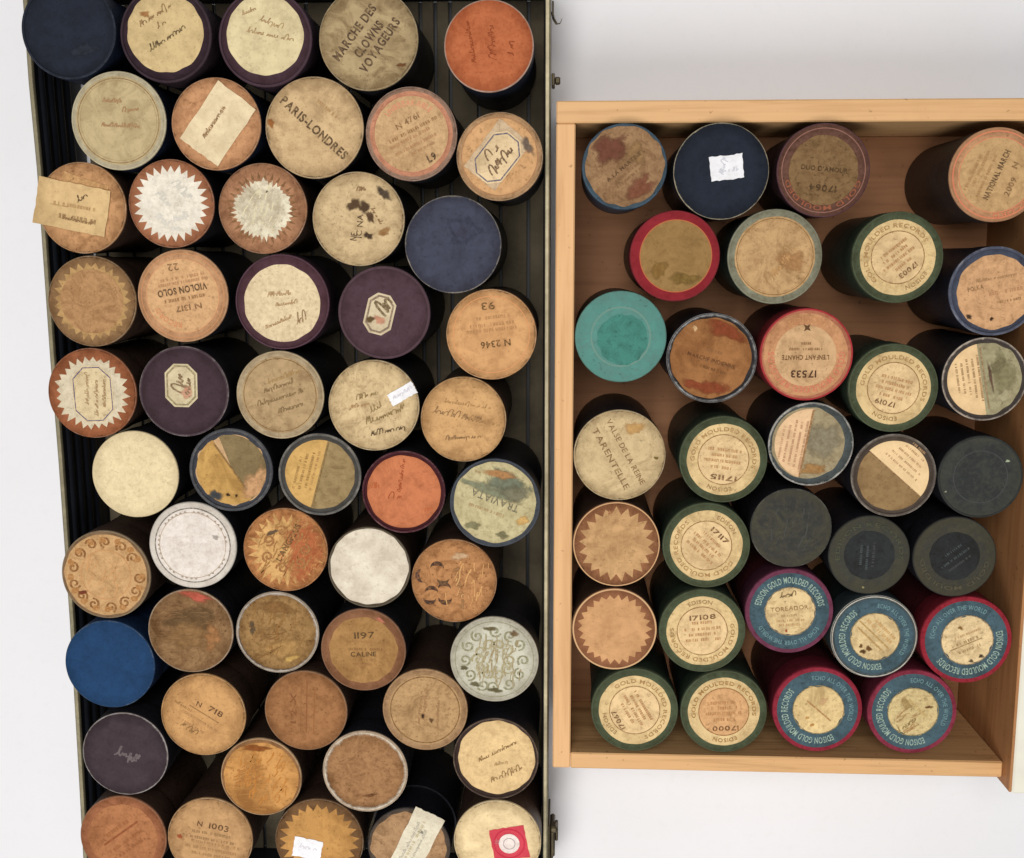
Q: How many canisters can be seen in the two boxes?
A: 84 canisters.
